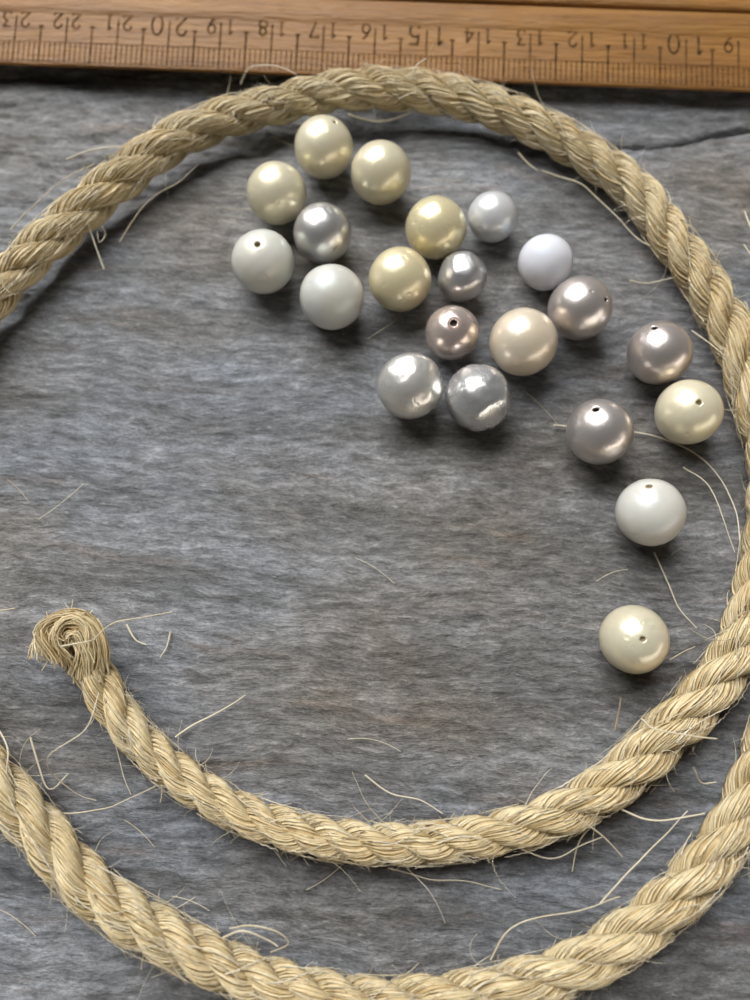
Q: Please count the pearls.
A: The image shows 21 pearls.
